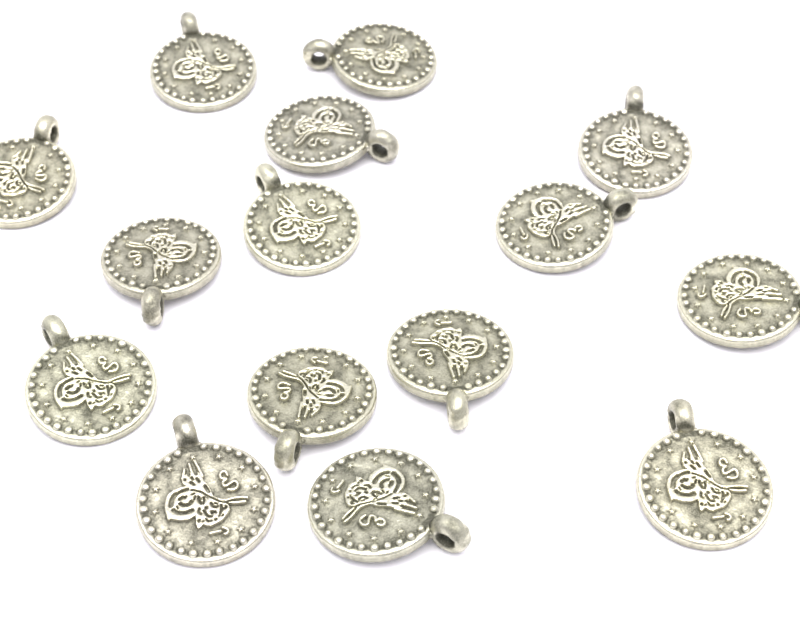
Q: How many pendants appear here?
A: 15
